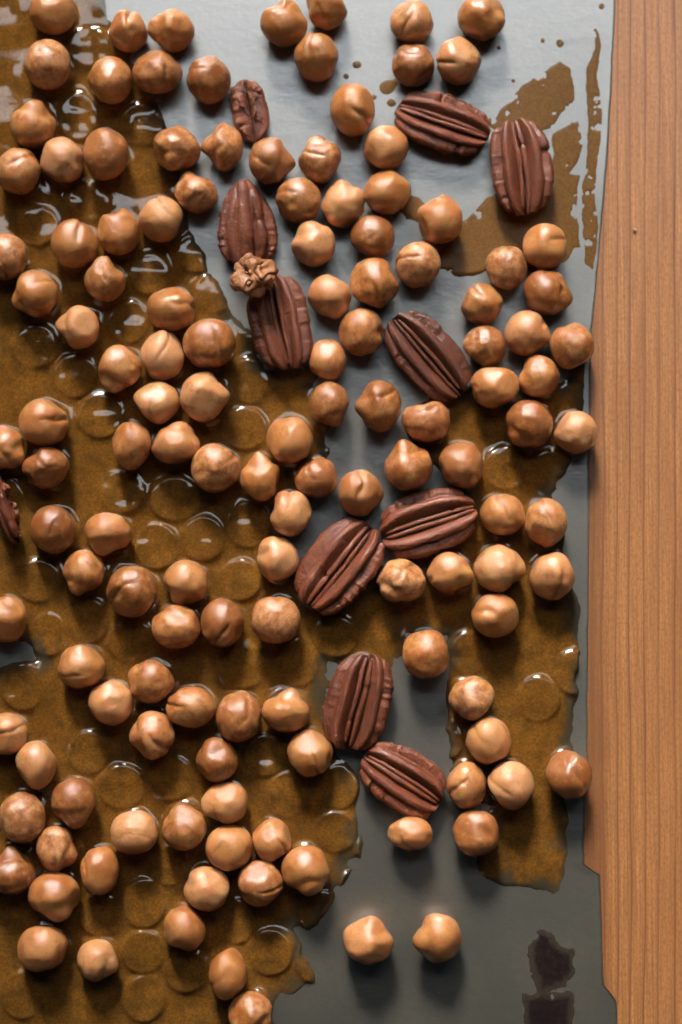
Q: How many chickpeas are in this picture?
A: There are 133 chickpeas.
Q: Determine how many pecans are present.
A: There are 11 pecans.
